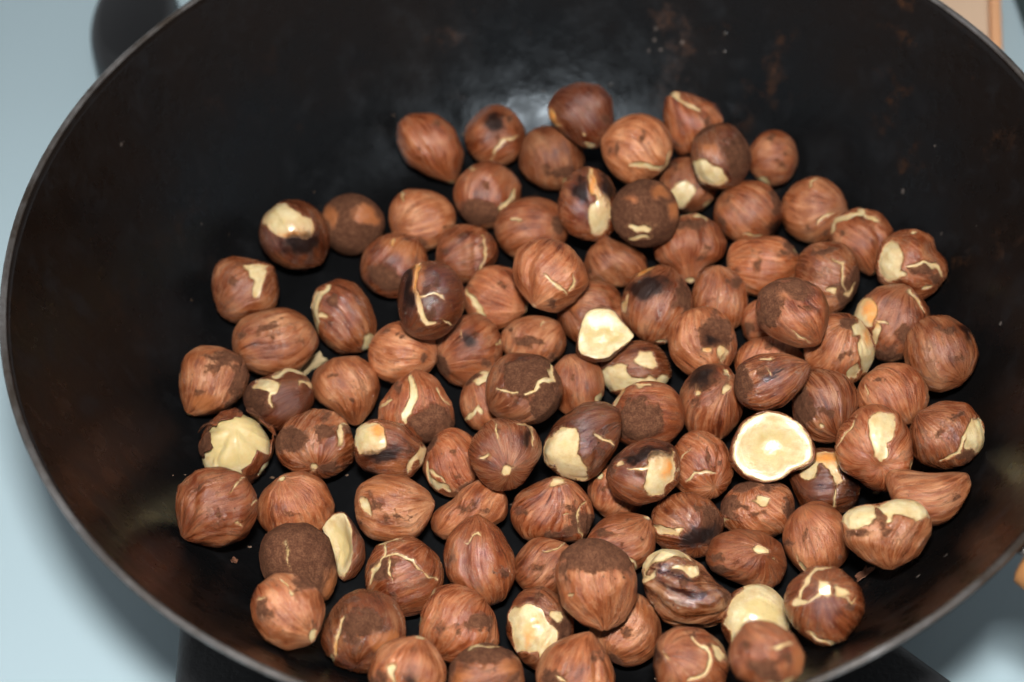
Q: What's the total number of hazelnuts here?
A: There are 103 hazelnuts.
